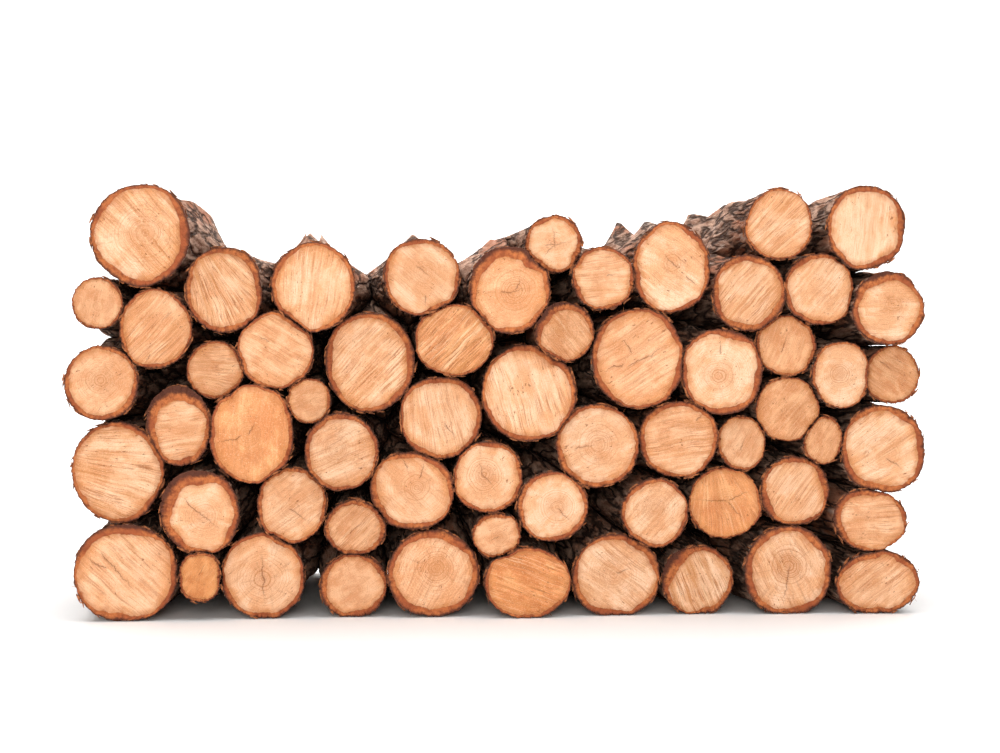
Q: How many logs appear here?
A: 60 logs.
